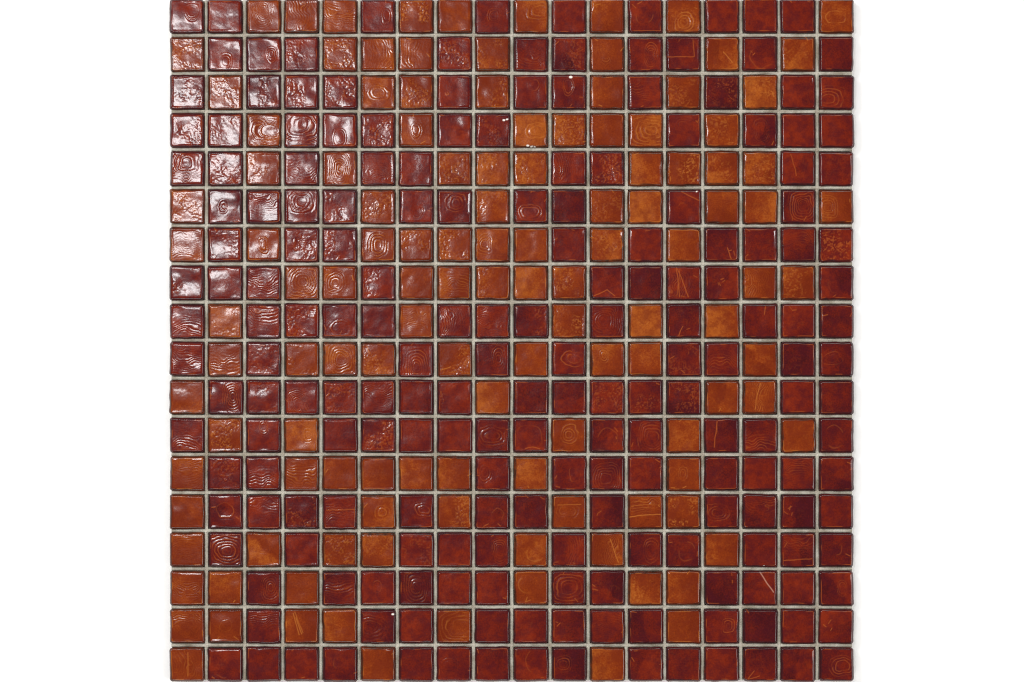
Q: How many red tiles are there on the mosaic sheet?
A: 199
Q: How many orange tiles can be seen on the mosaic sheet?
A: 125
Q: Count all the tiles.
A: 324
